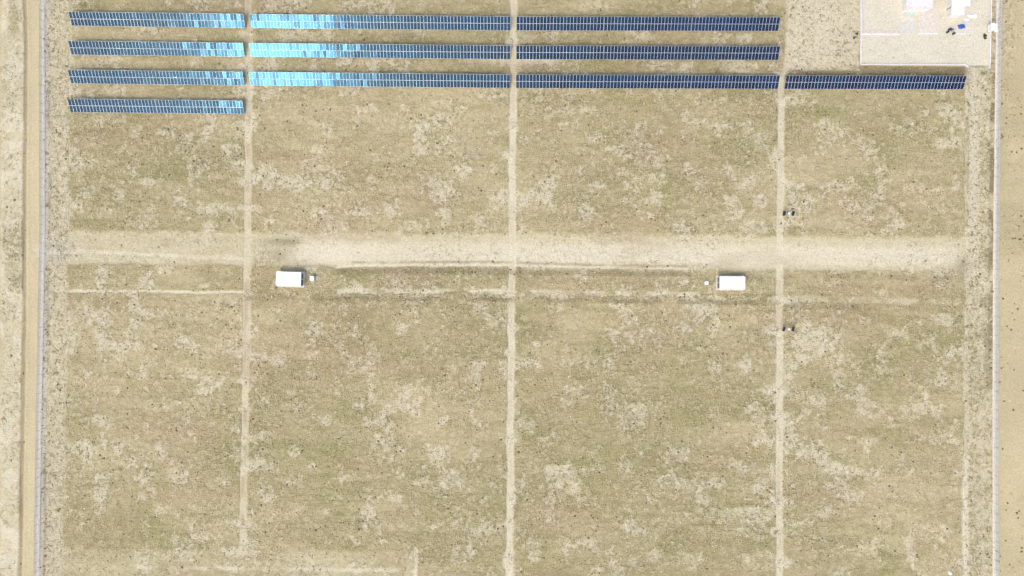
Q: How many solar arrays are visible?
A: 11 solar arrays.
